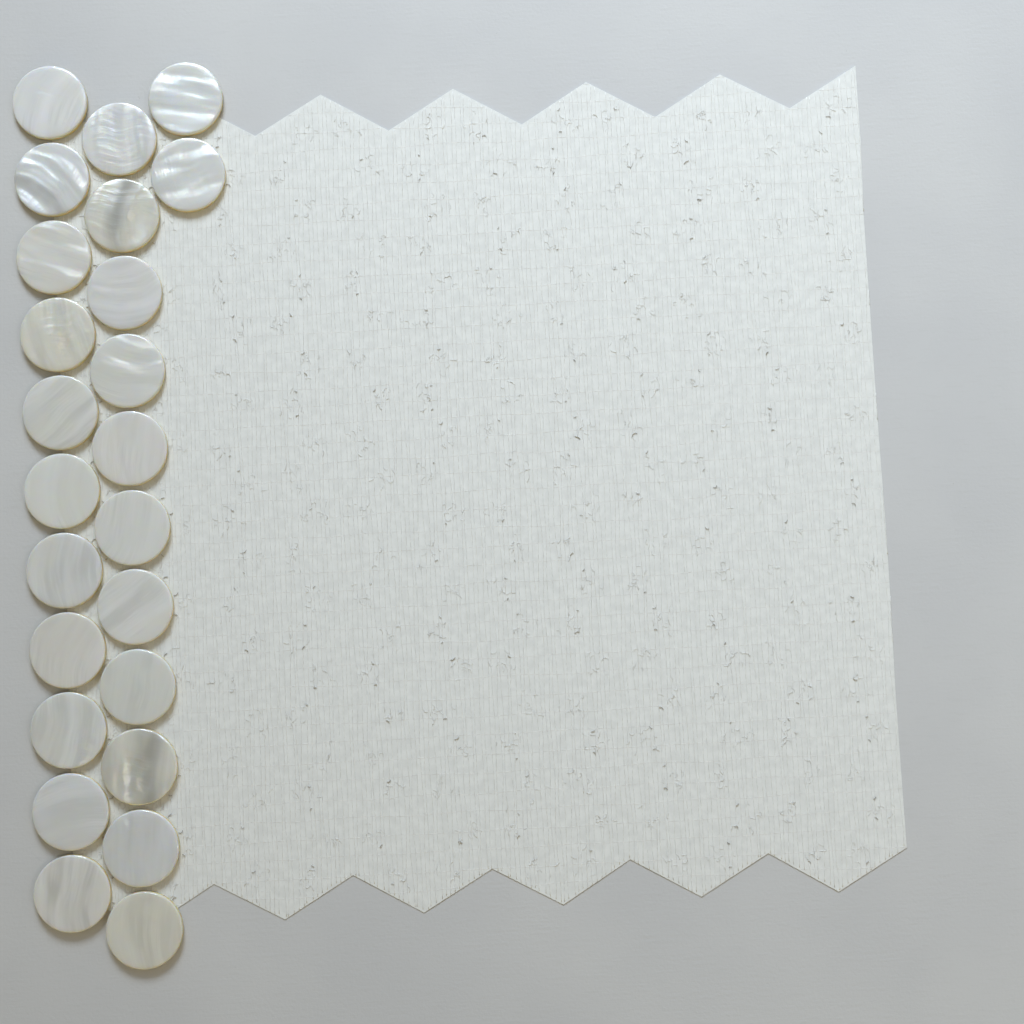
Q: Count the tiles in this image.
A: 24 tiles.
